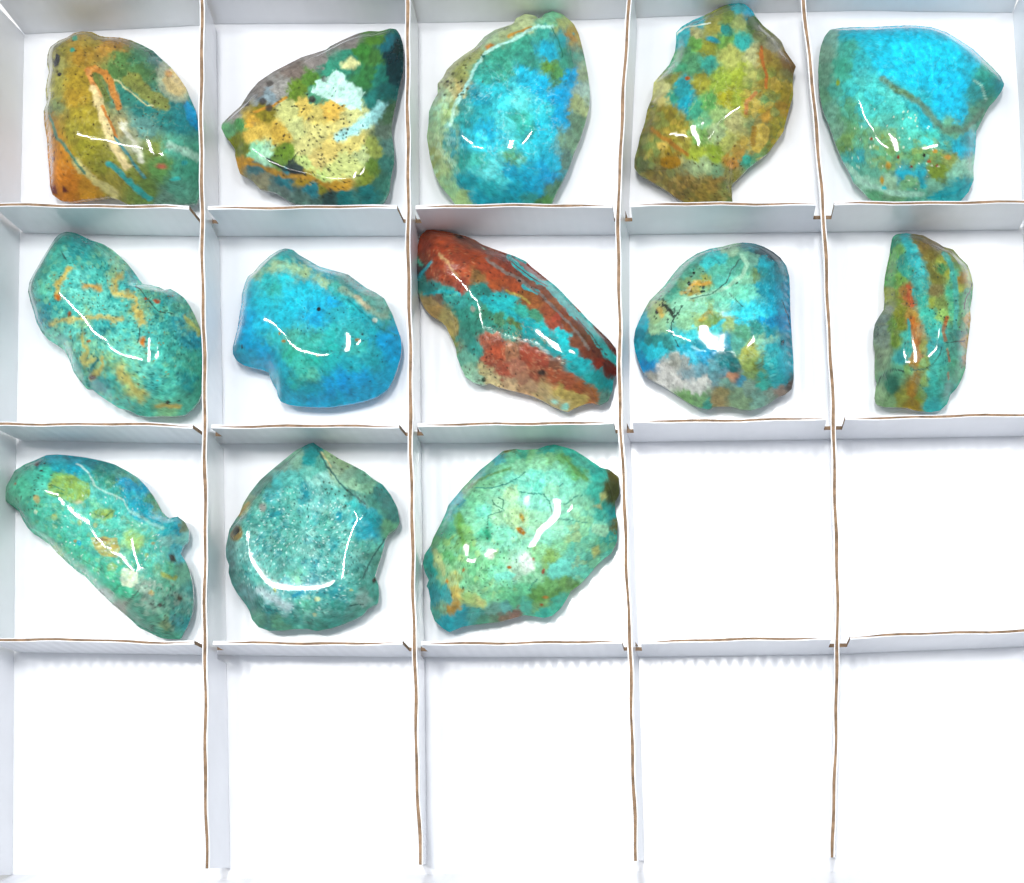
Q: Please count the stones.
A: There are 13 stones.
